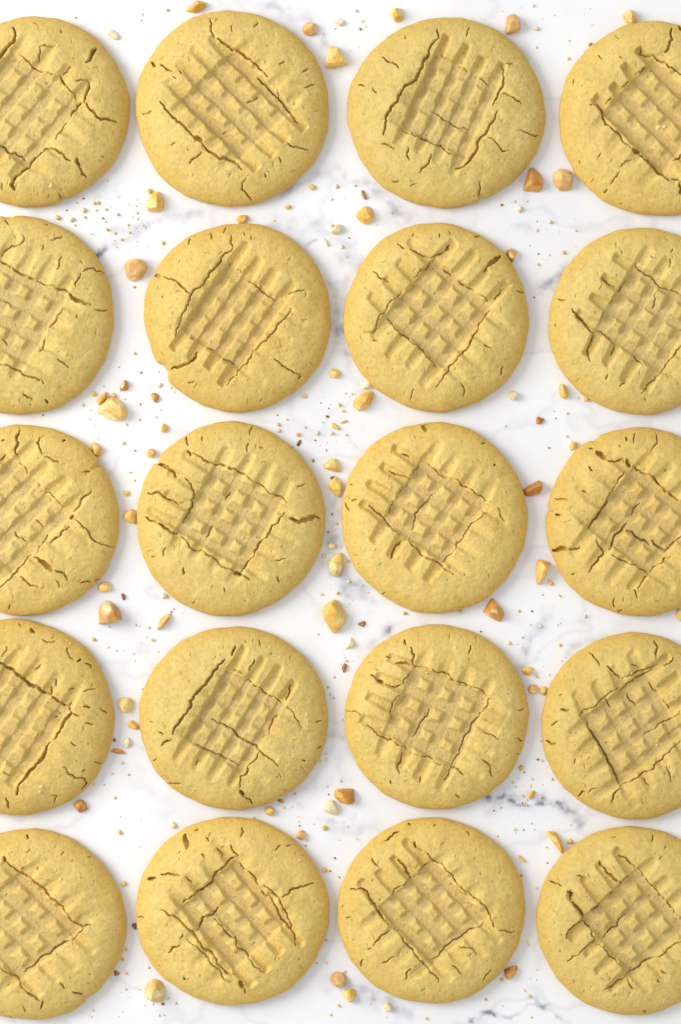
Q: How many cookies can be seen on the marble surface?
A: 20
